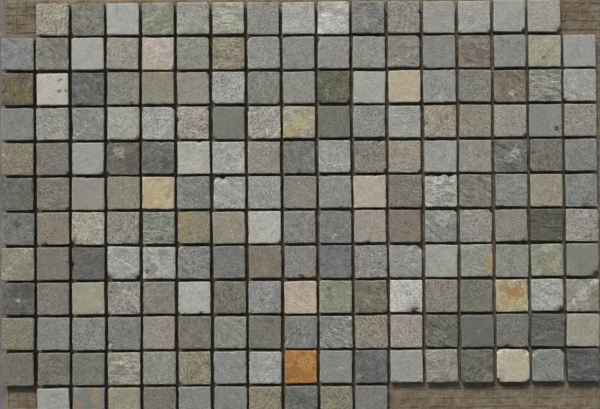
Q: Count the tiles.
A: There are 195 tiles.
